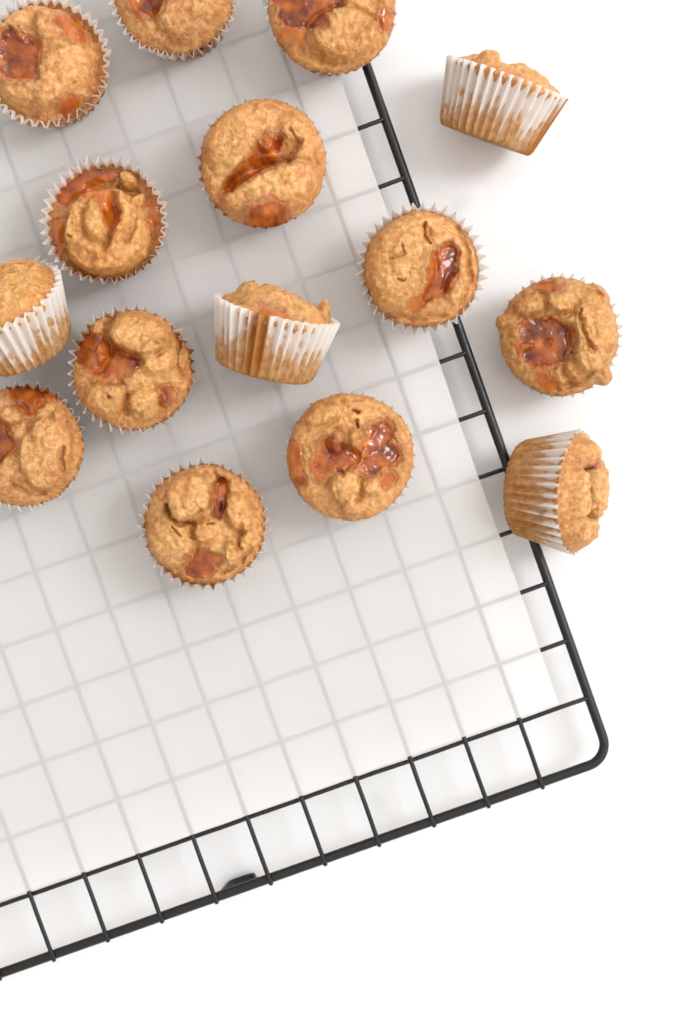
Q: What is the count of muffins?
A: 15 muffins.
